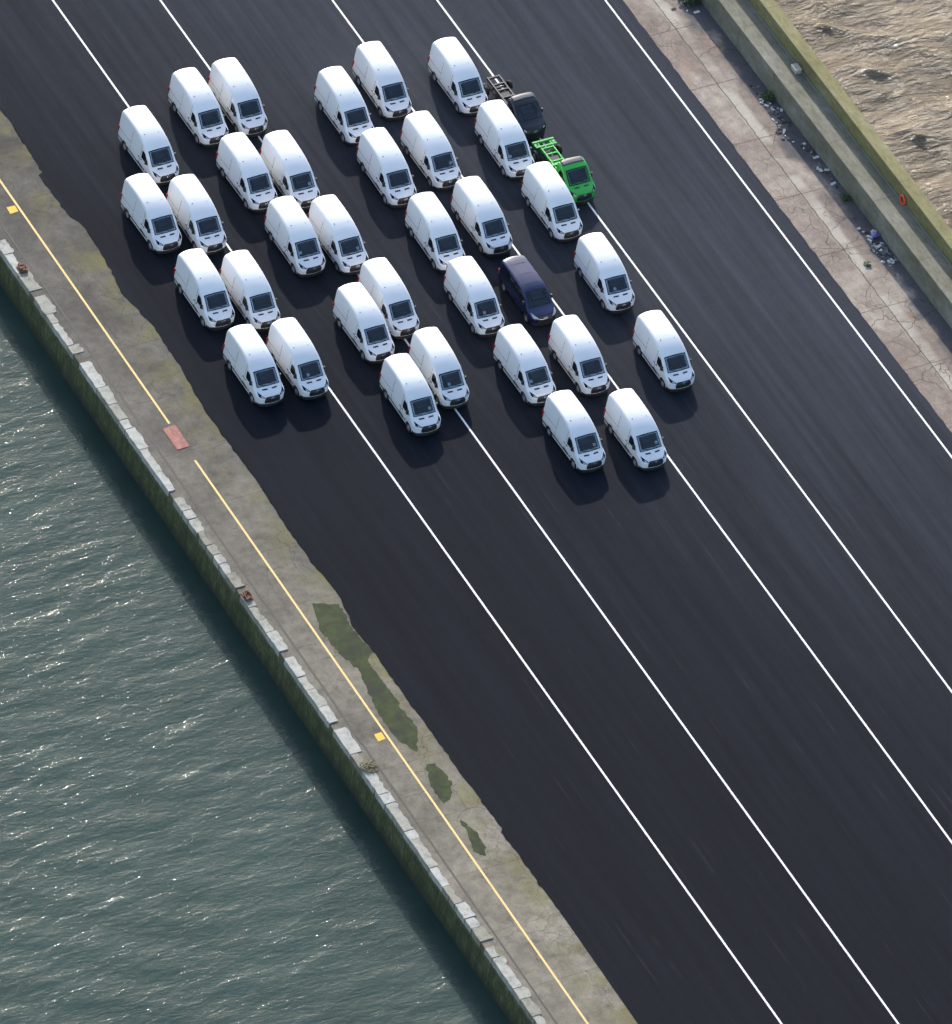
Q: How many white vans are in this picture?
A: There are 33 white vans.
